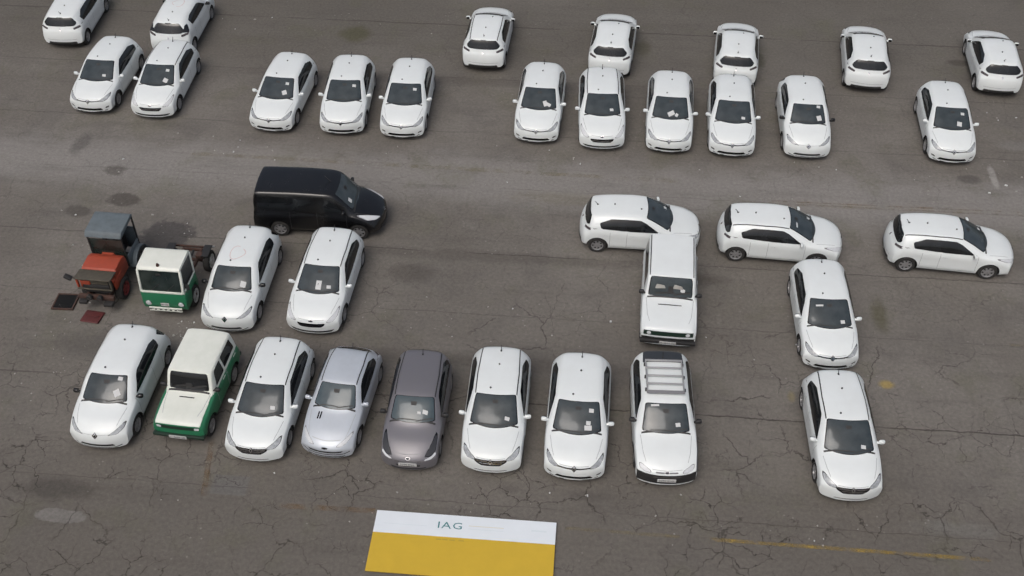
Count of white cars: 31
